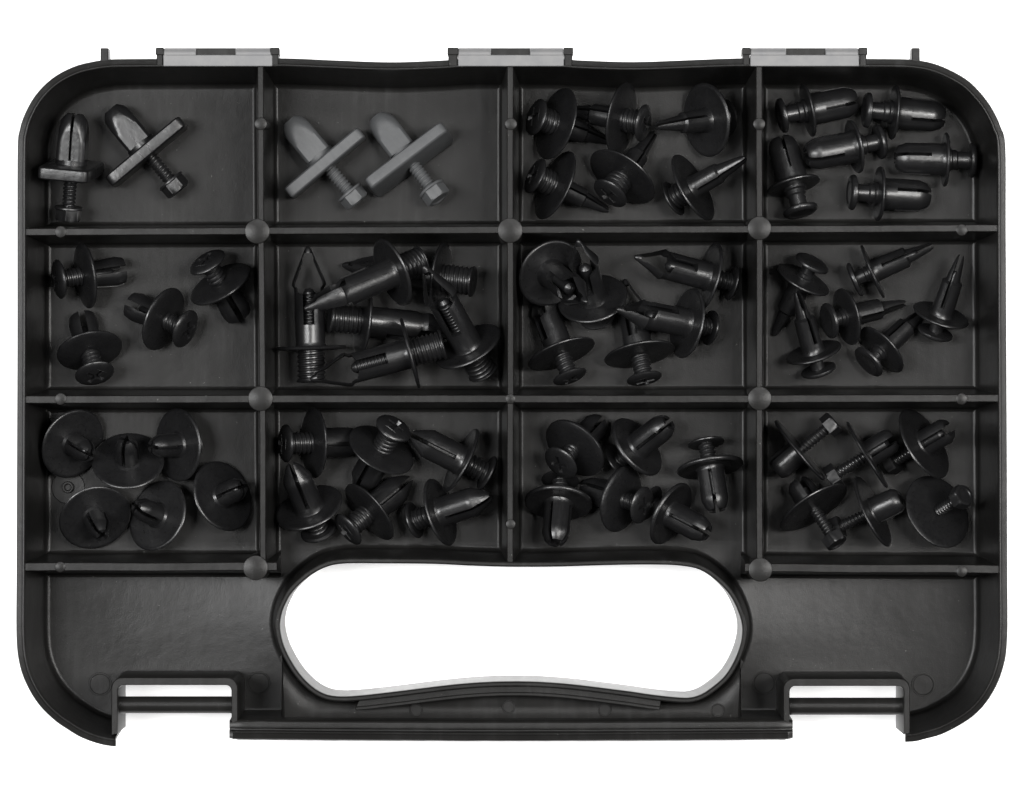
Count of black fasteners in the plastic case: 60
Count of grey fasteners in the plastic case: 2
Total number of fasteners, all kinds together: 62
